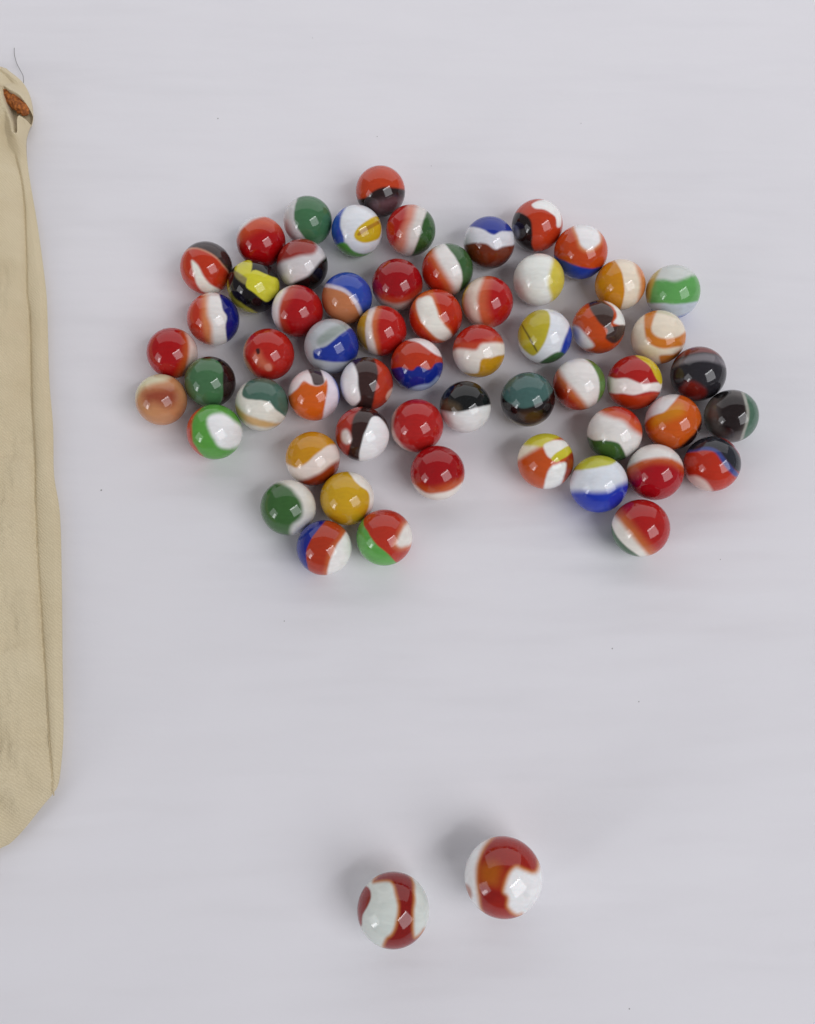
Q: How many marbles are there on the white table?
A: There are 59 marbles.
